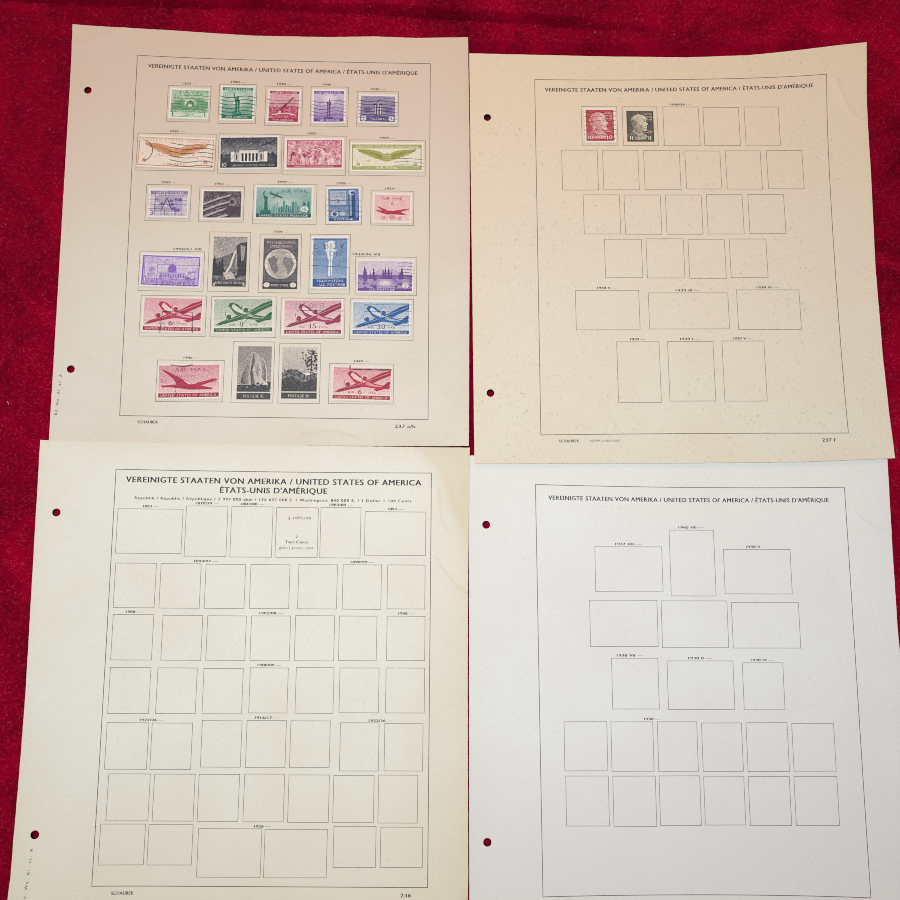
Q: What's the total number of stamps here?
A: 29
